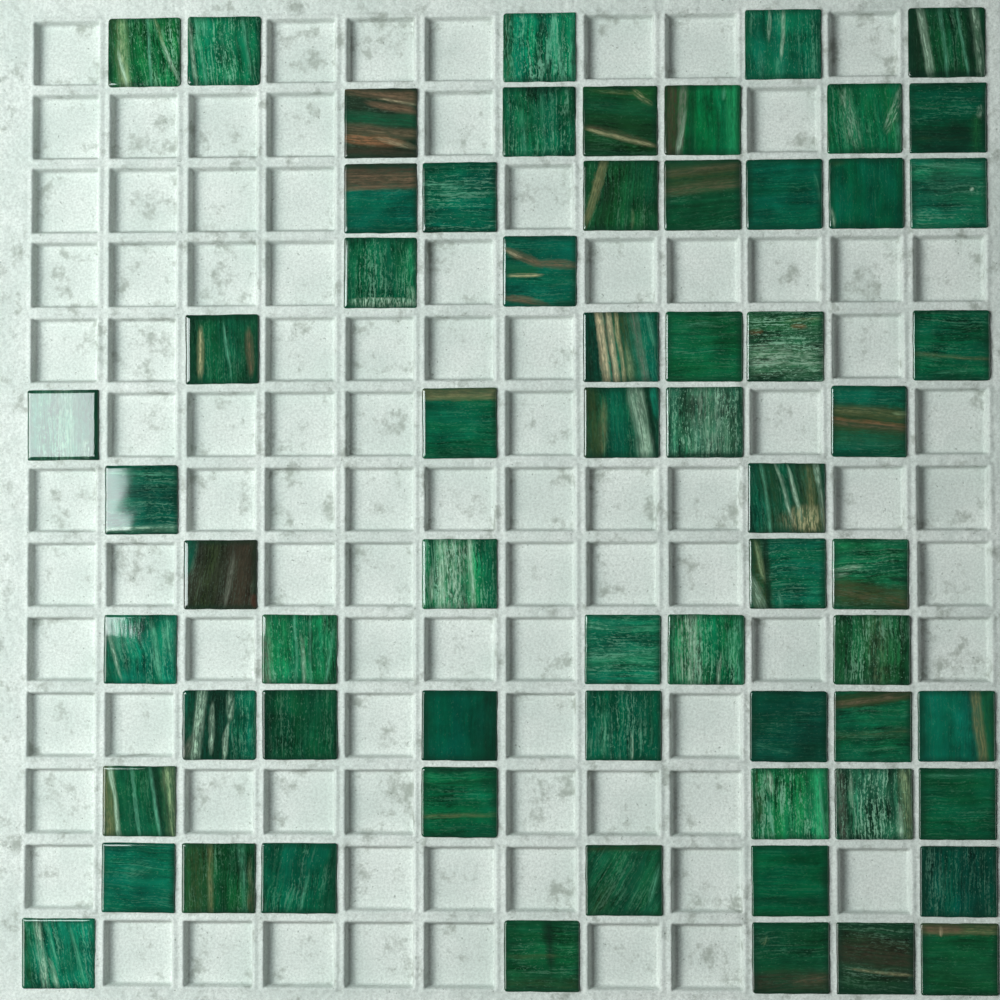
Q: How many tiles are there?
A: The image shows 64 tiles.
